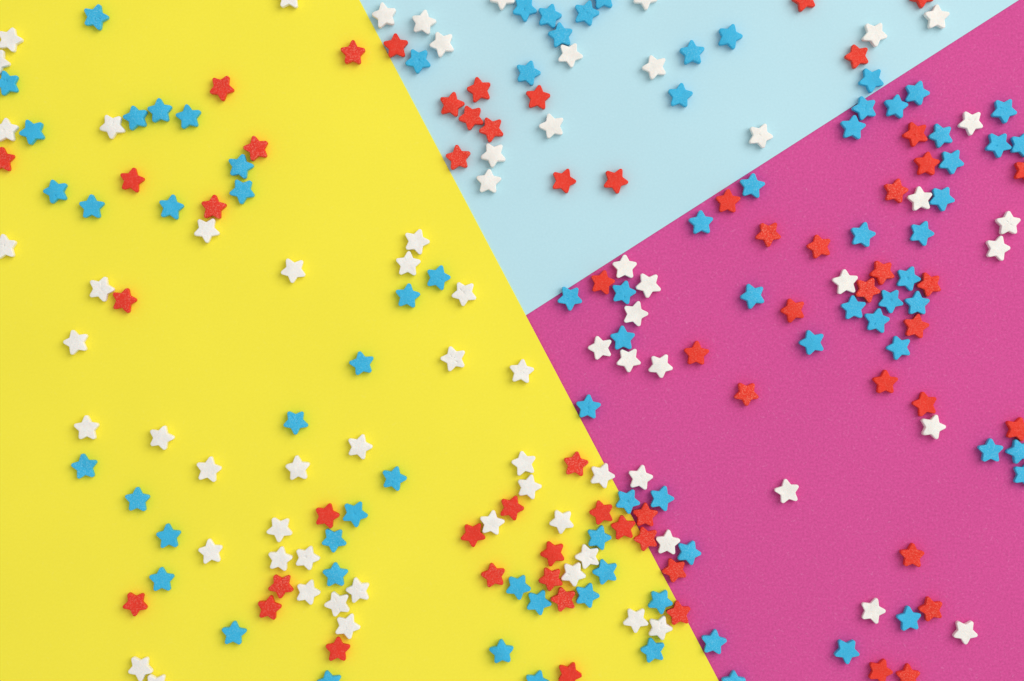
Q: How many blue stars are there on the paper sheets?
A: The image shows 81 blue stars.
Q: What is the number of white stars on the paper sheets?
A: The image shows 69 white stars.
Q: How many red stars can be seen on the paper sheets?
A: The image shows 60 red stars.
